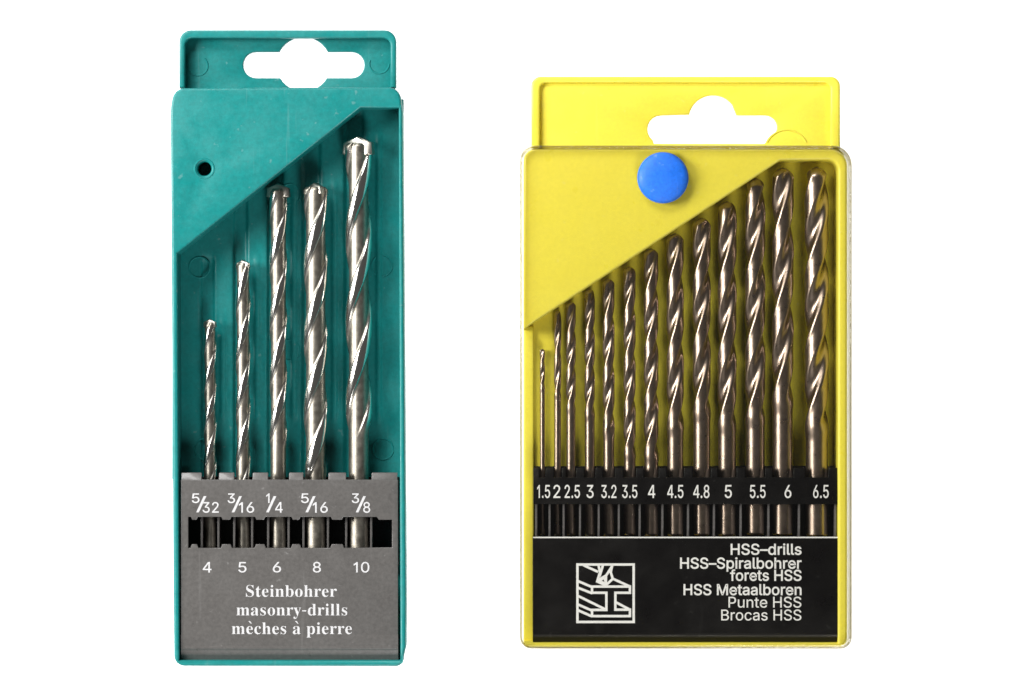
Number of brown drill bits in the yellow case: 13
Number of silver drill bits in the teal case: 5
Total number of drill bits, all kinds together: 18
